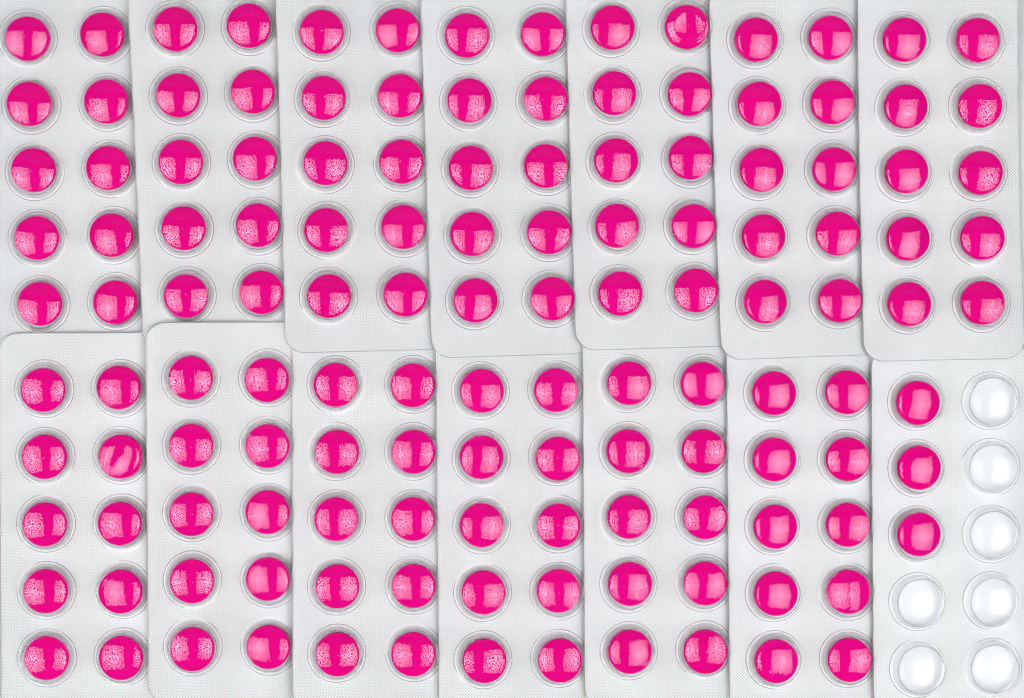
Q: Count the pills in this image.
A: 133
